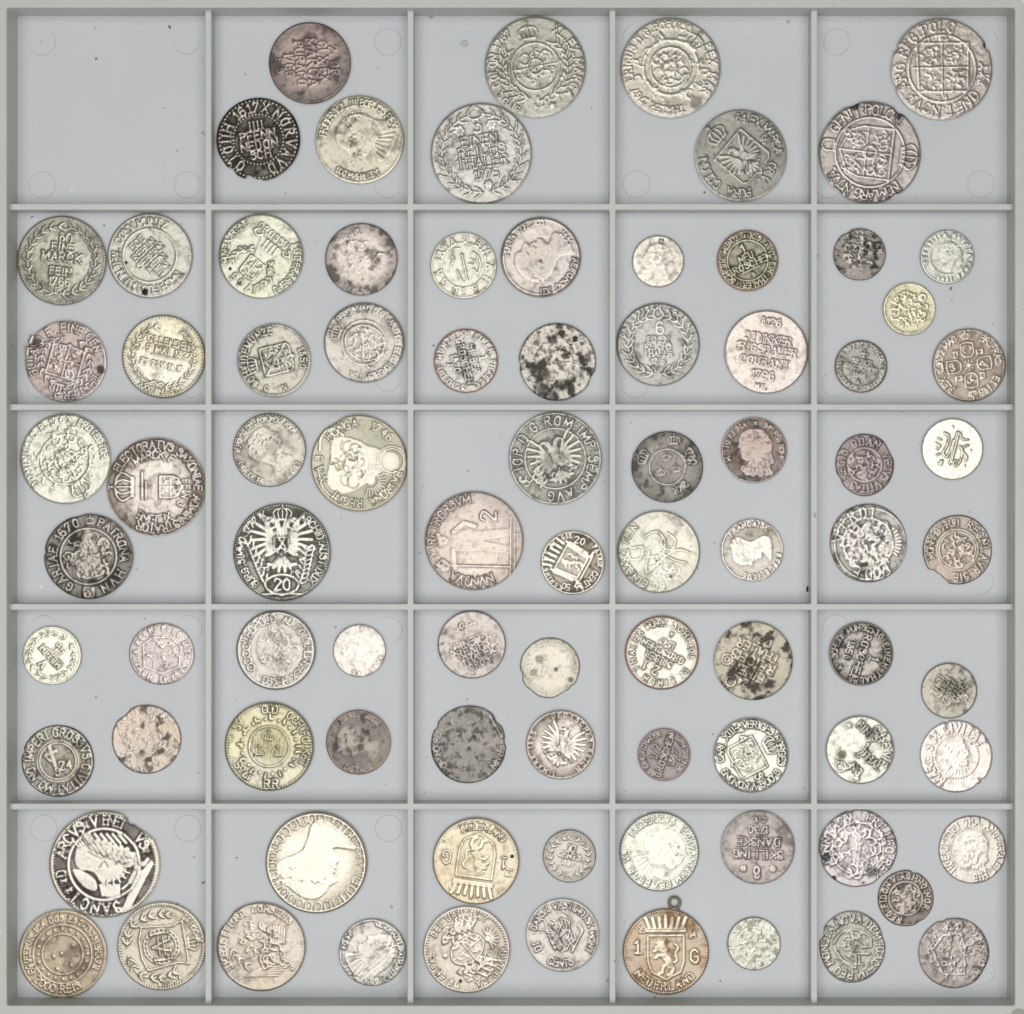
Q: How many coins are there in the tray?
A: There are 86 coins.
